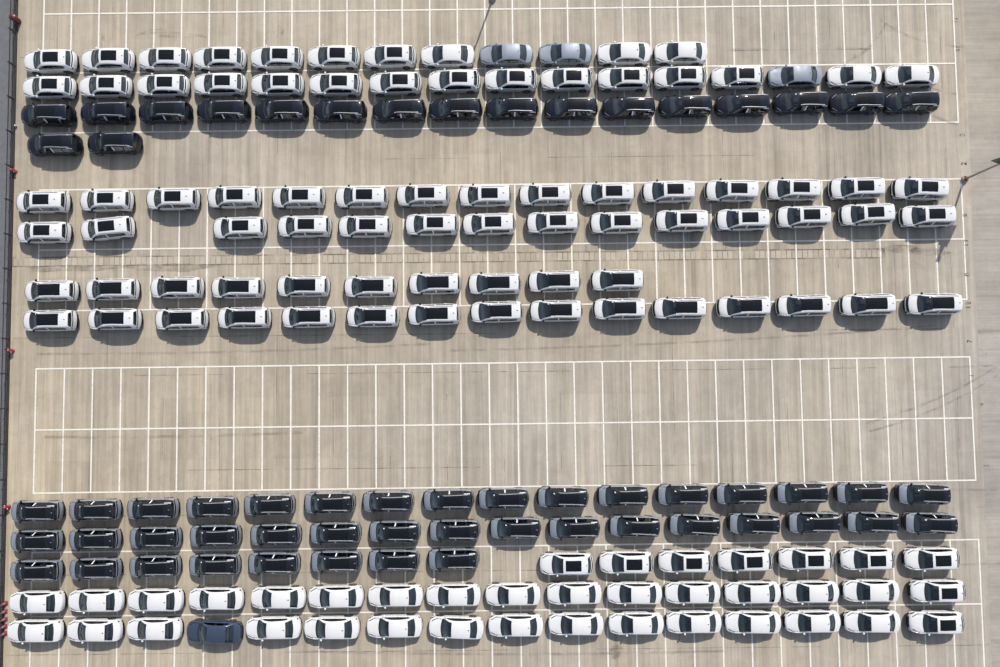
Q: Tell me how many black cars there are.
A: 18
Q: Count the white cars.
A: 117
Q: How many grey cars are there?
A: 43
